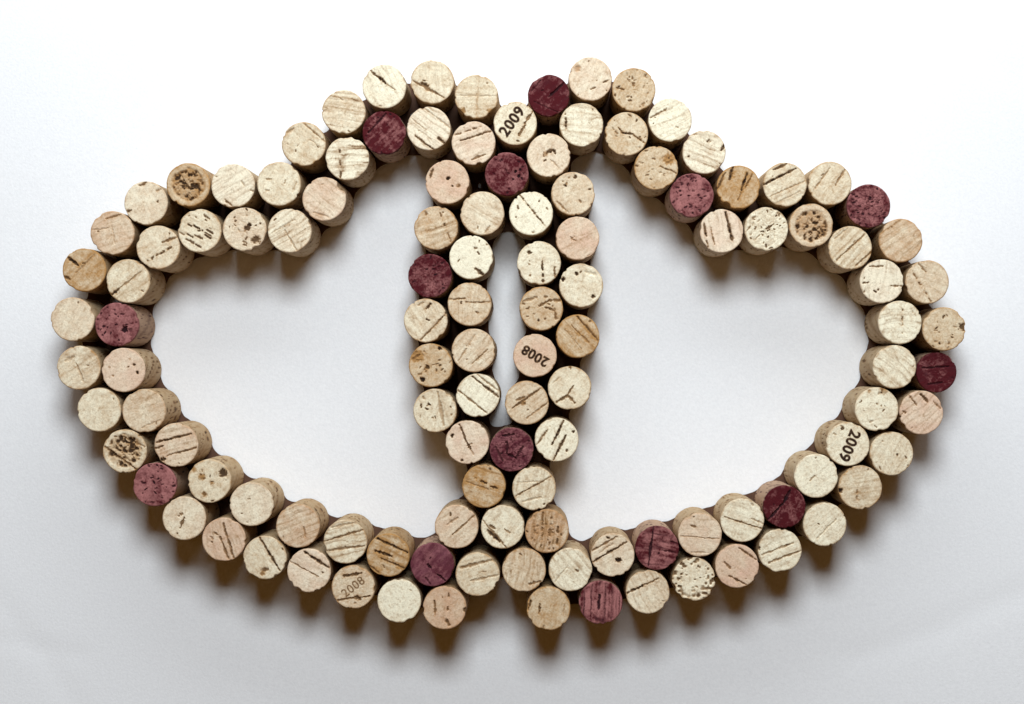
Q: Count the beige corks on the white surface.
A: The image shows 106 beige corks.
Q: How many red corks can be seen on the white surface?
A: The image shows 14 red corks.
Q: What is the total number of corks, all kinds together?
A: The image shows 120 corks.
